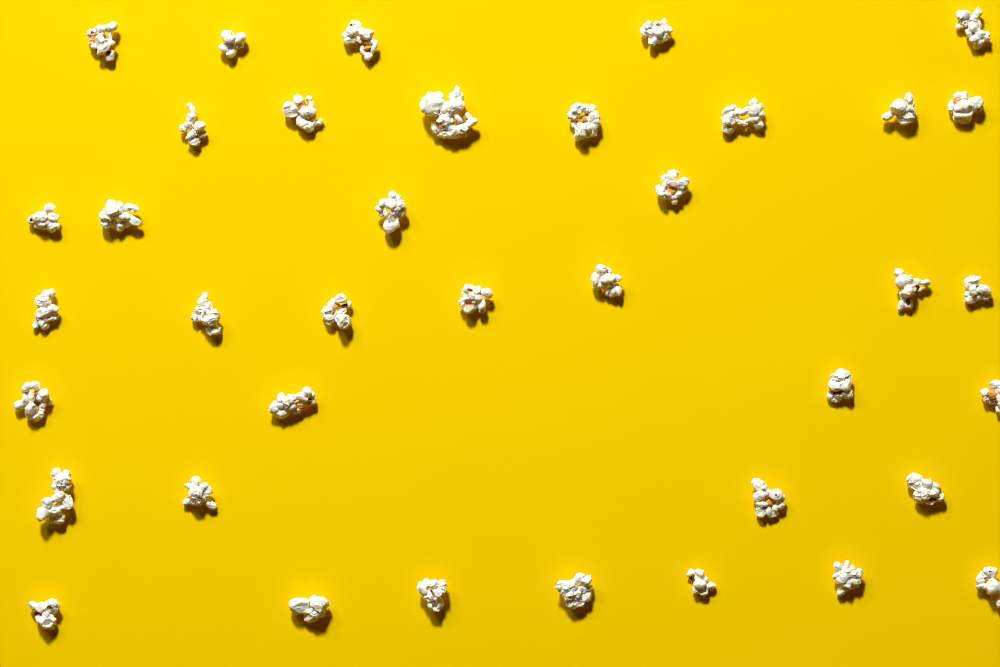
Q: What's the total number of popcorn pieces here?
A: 38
